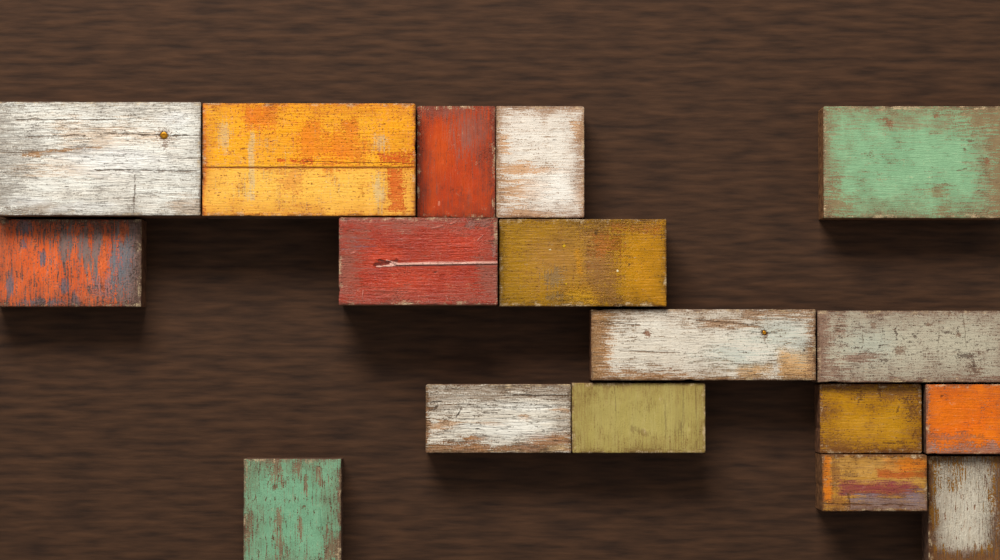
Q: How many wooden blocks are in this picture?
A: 17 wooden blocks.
